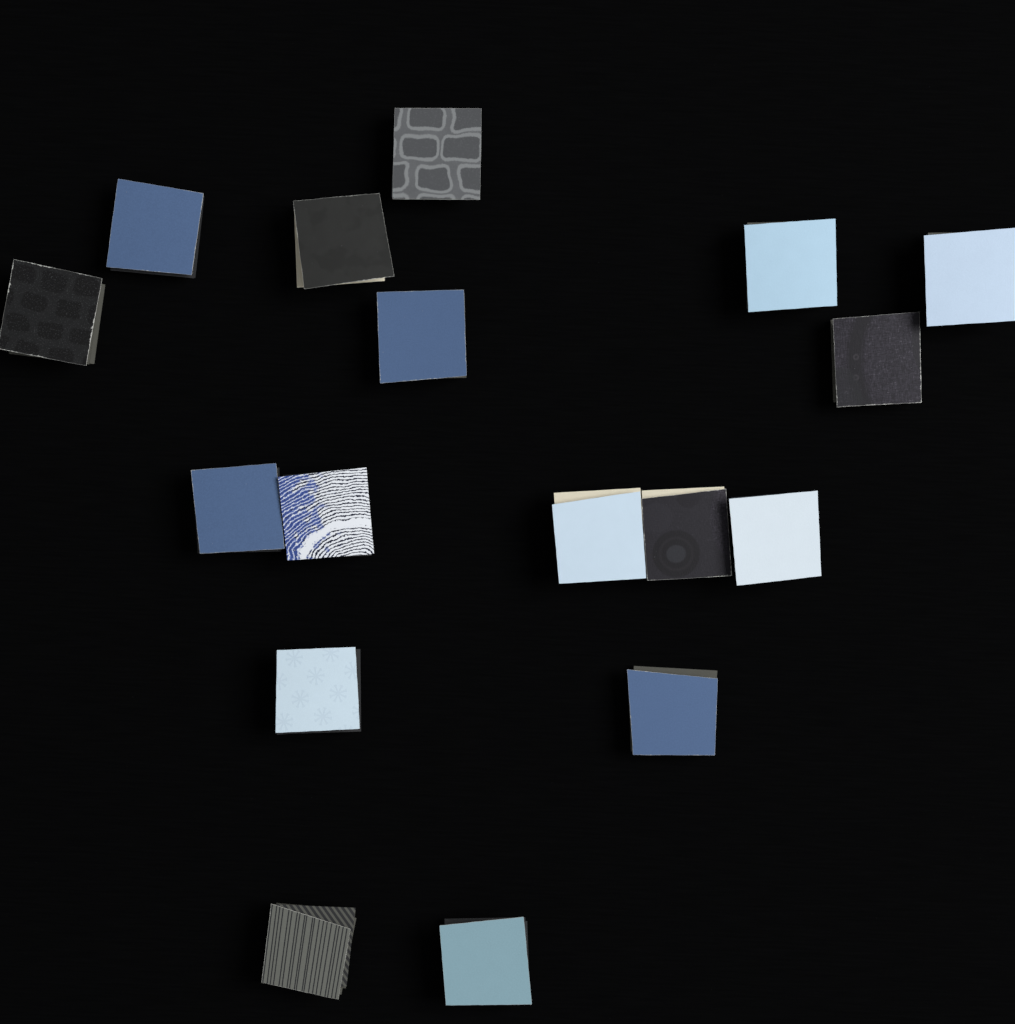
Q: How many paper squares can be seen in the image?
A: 17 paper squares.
